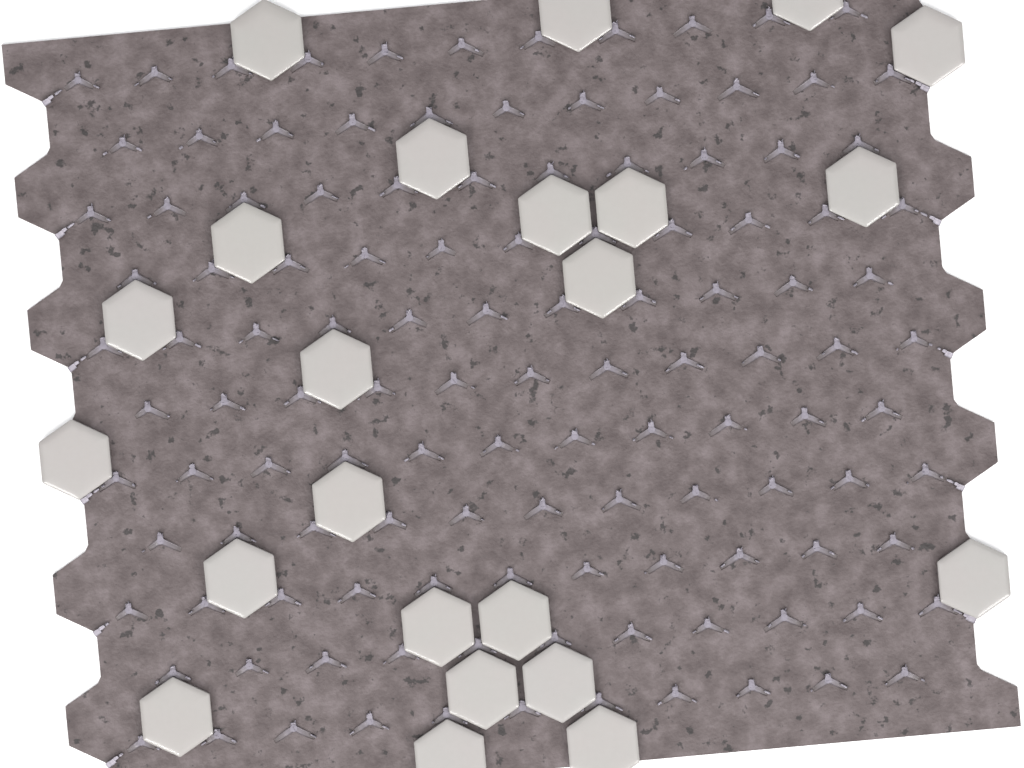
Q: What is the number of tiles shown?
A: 23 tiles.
